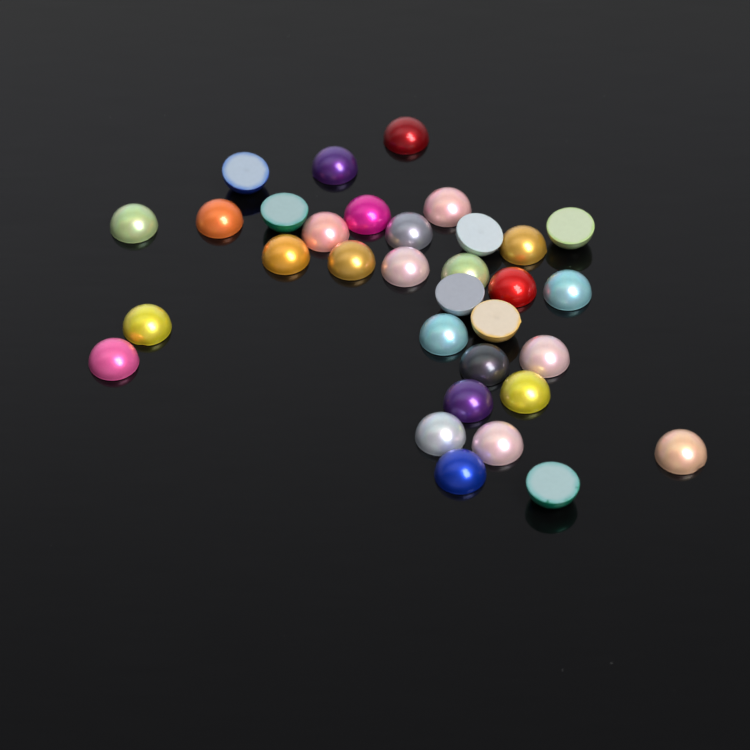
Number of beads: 33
